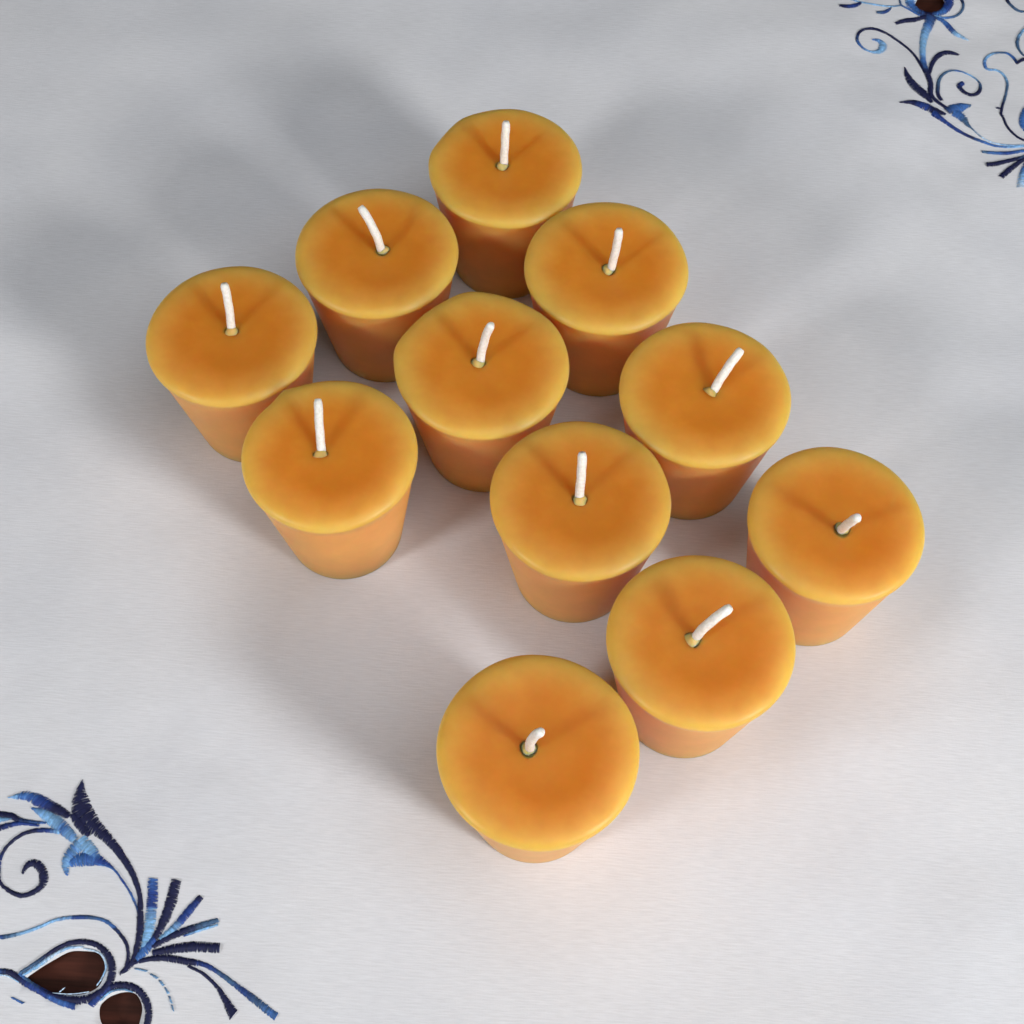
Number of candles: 11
